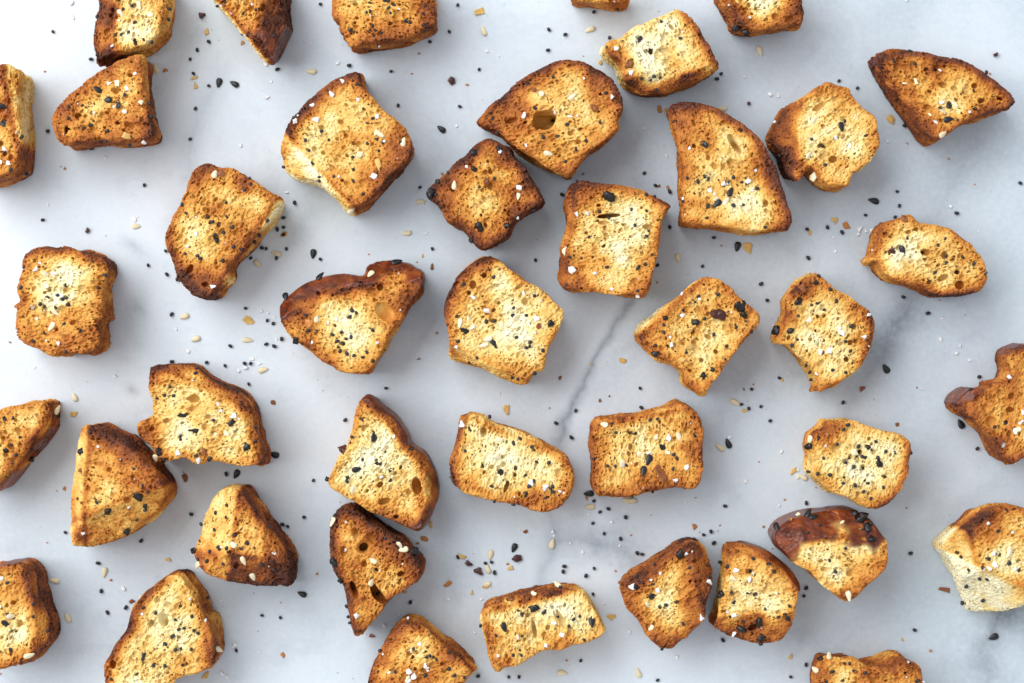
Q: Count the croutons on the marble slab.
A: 41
